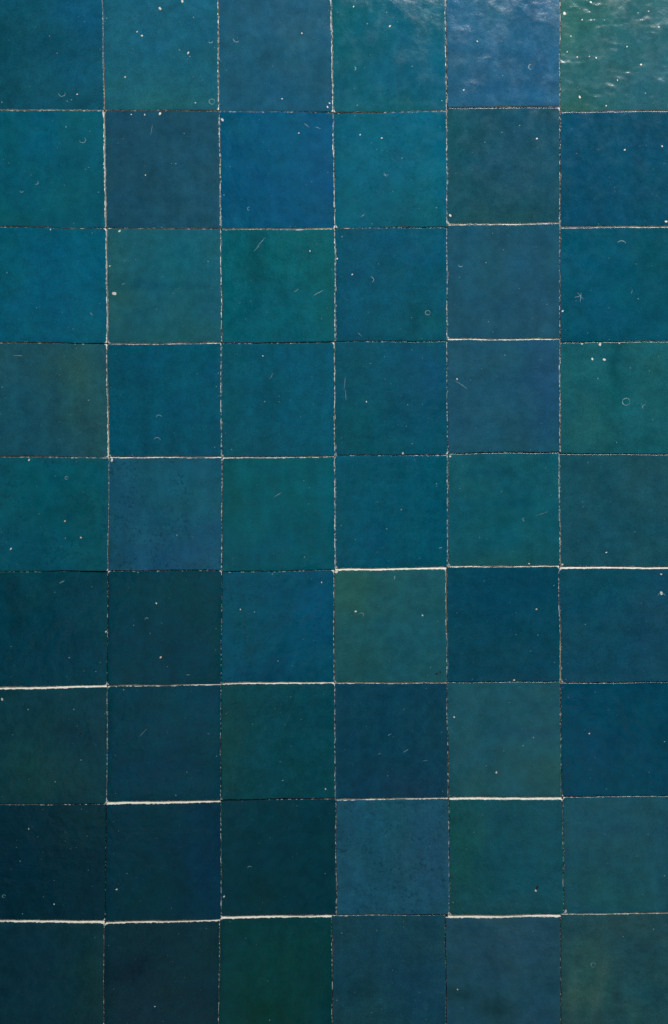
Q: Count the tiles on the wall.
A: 54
